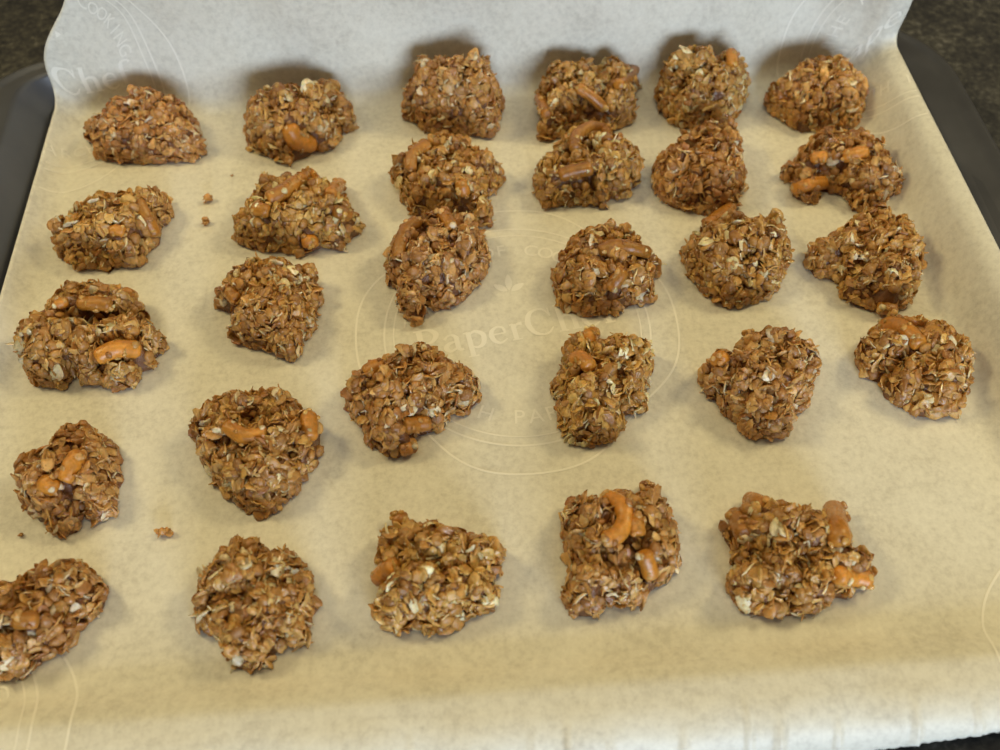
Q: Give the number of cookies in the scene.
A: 29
